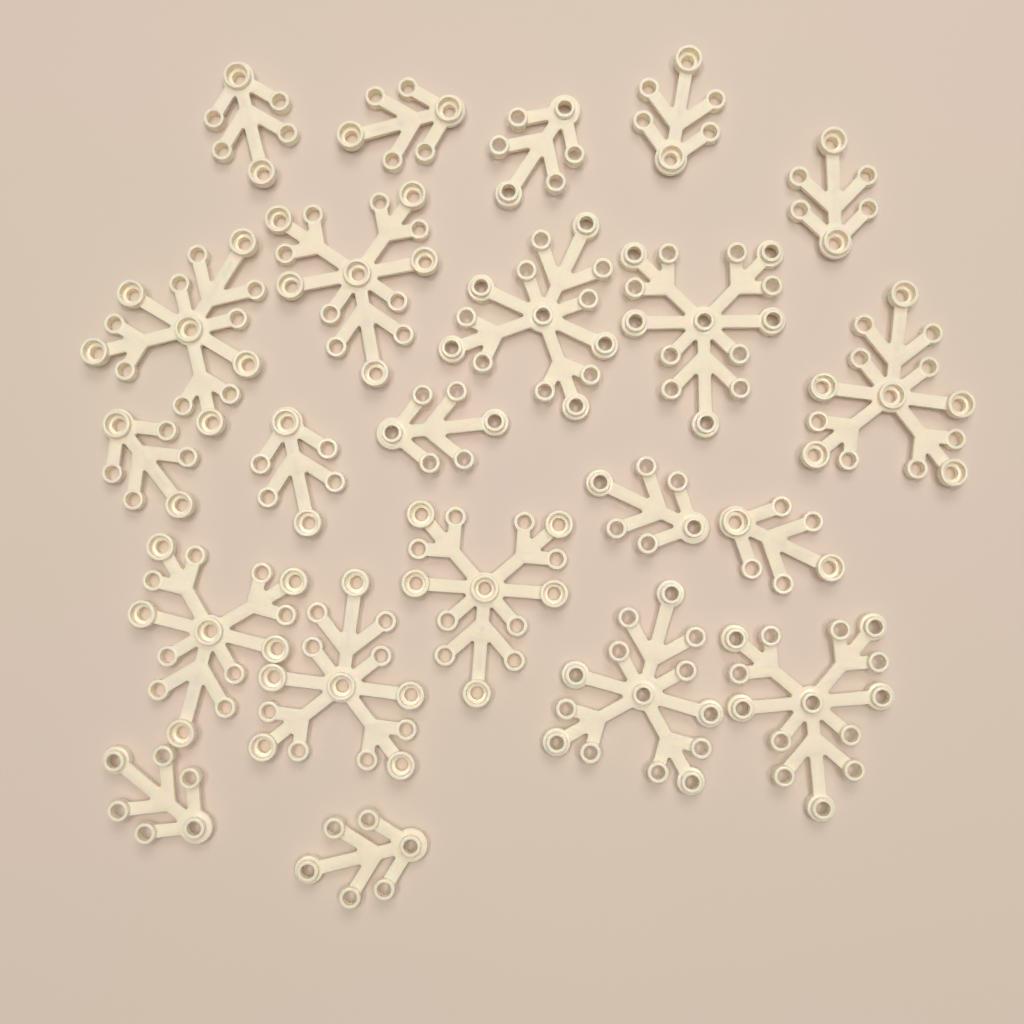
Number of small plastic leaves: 12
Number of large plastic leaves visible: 10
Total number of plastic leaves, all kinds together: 22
